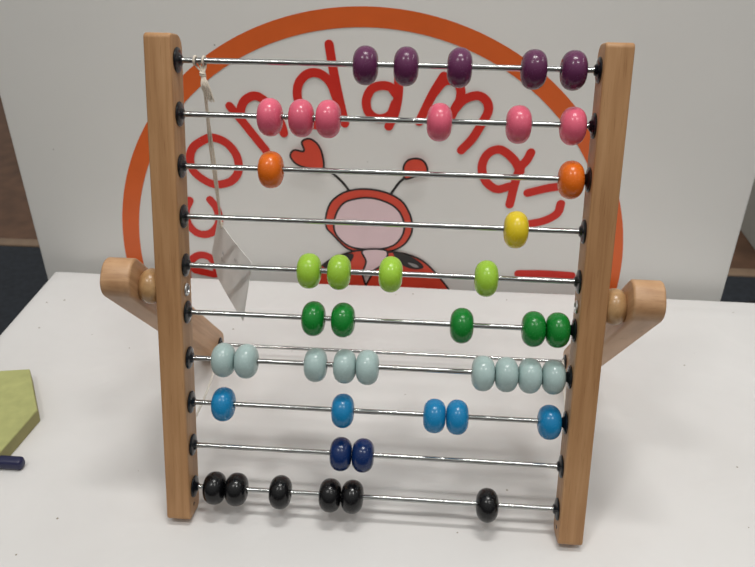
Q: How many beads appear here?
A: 45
